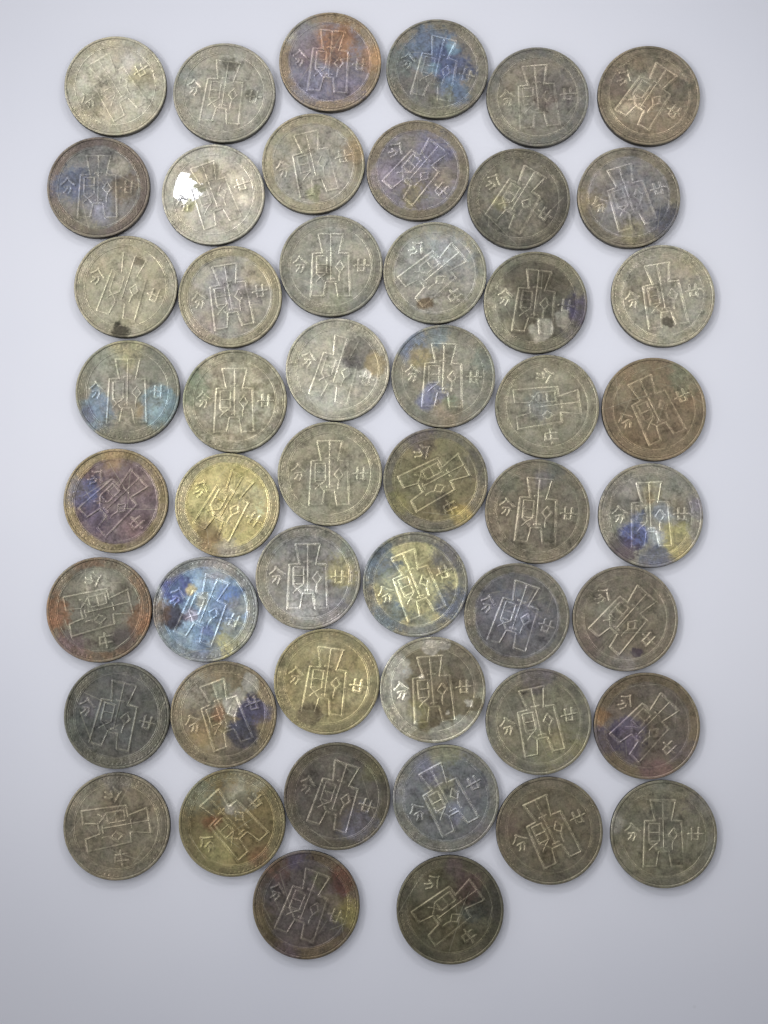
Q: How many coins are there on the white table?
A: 50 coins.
